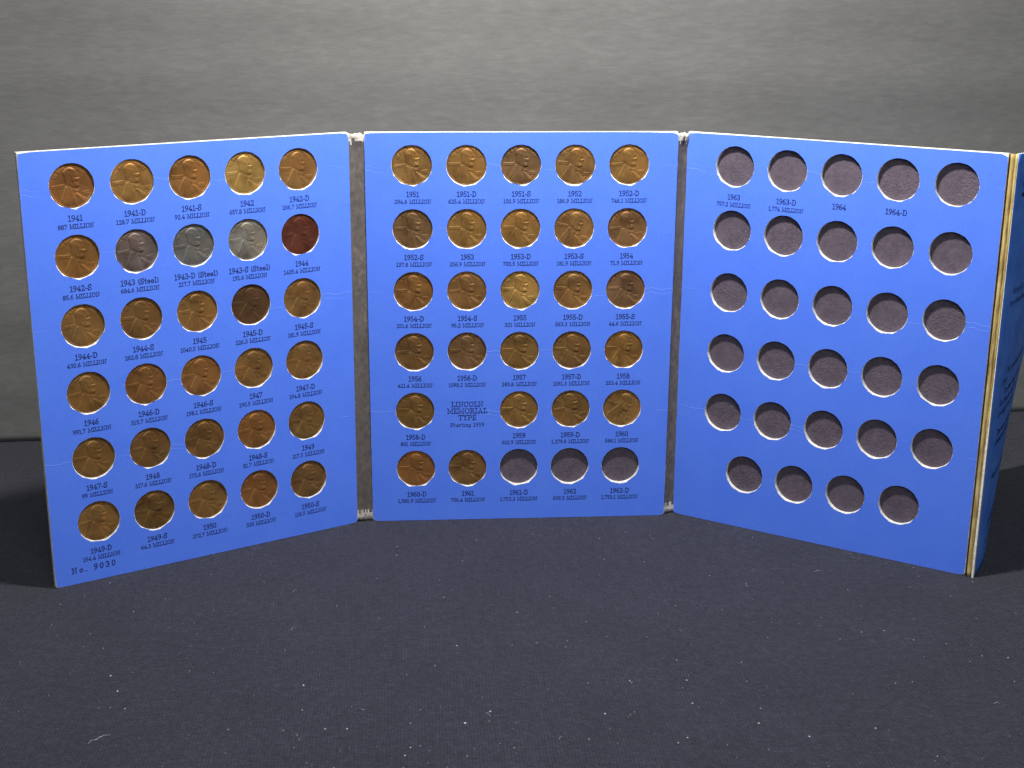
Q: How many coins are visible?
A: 56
